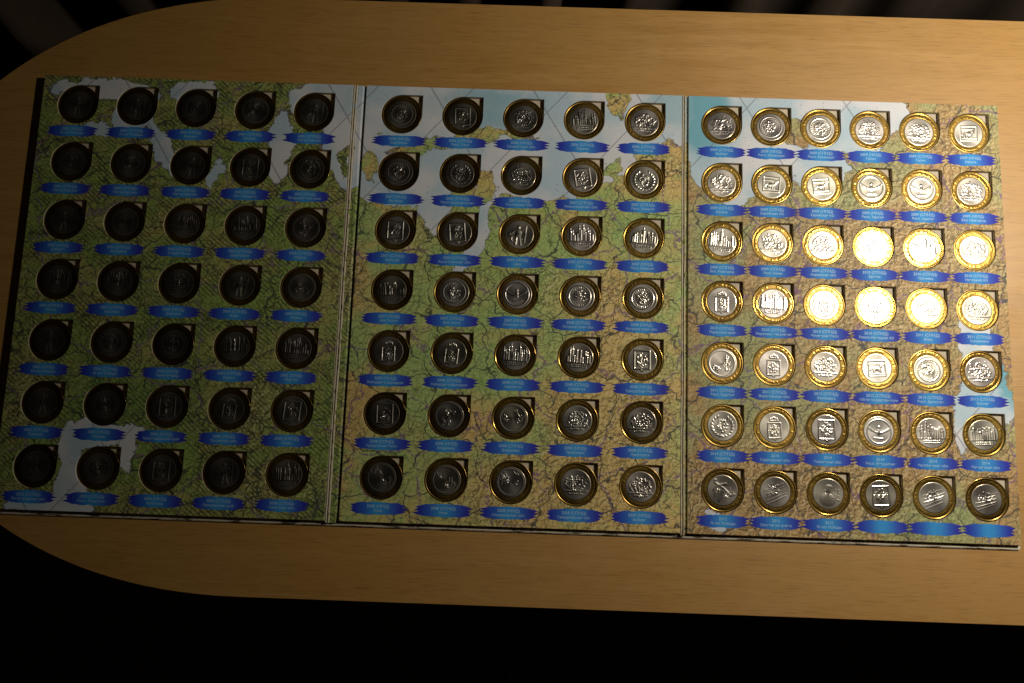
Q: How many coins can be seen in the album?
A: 112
